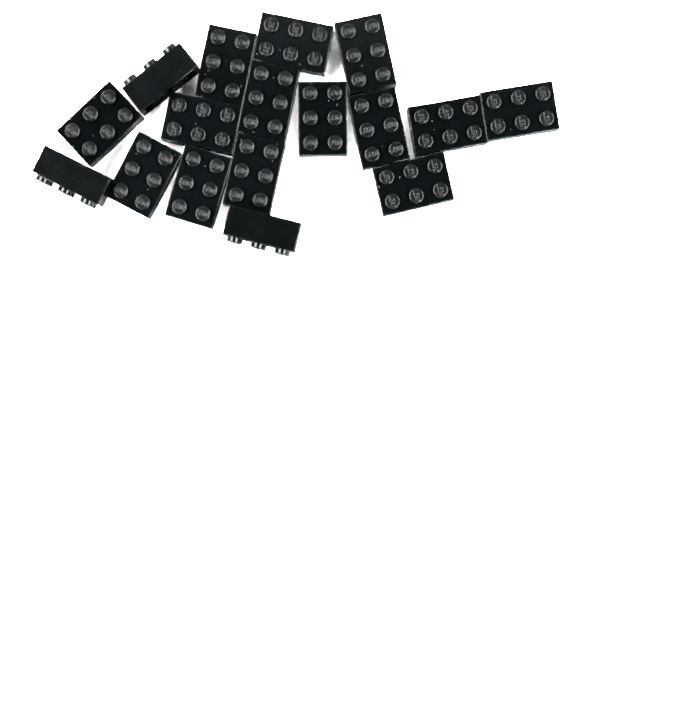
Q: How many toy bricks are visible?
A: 17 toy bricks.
